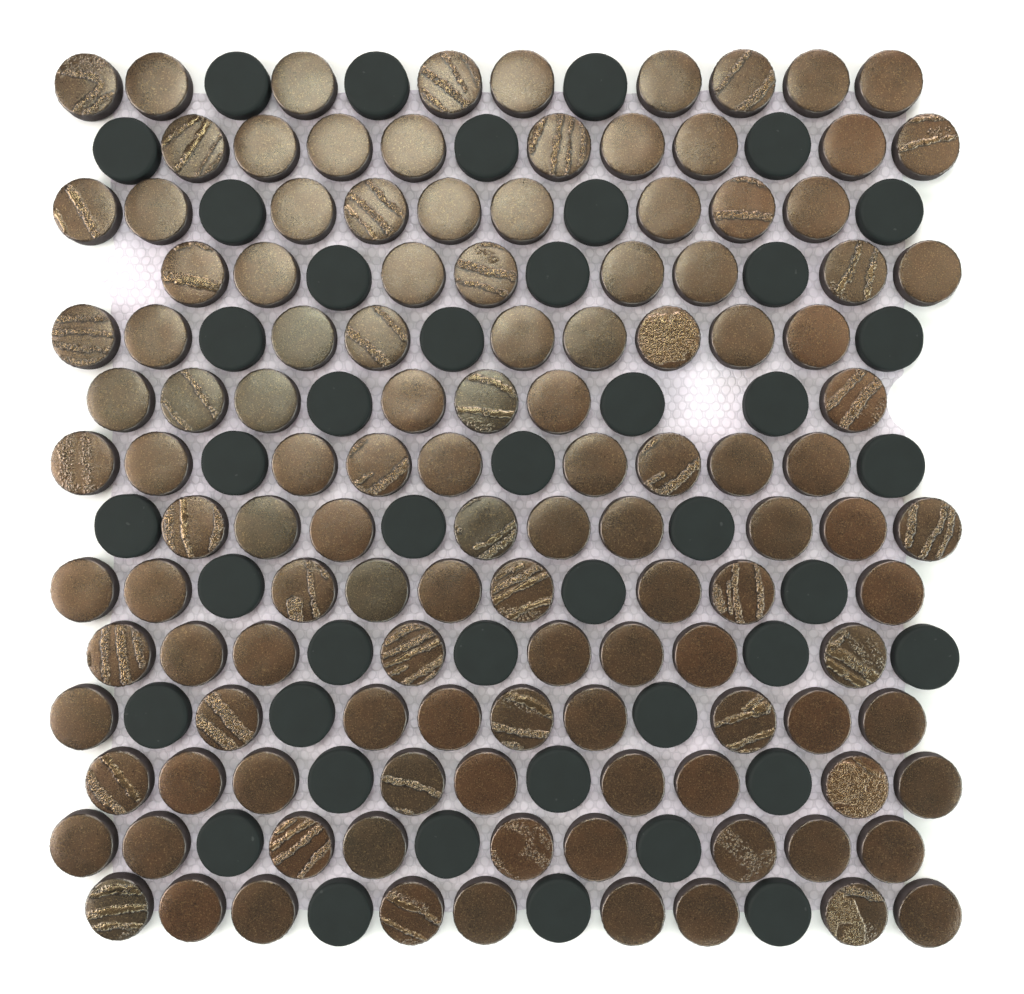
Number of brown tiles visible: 122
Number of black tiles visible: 43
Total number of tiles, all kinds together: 165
